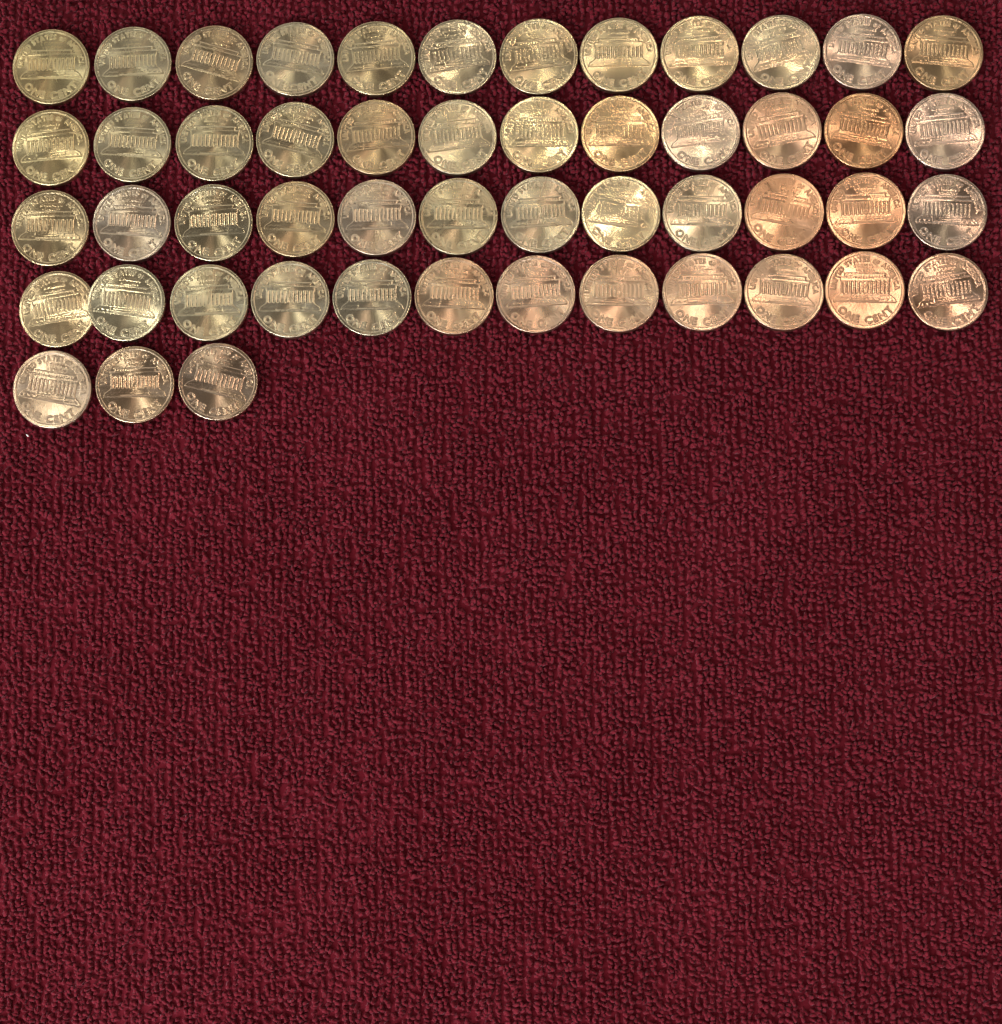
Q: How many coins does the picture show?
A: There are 51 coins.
